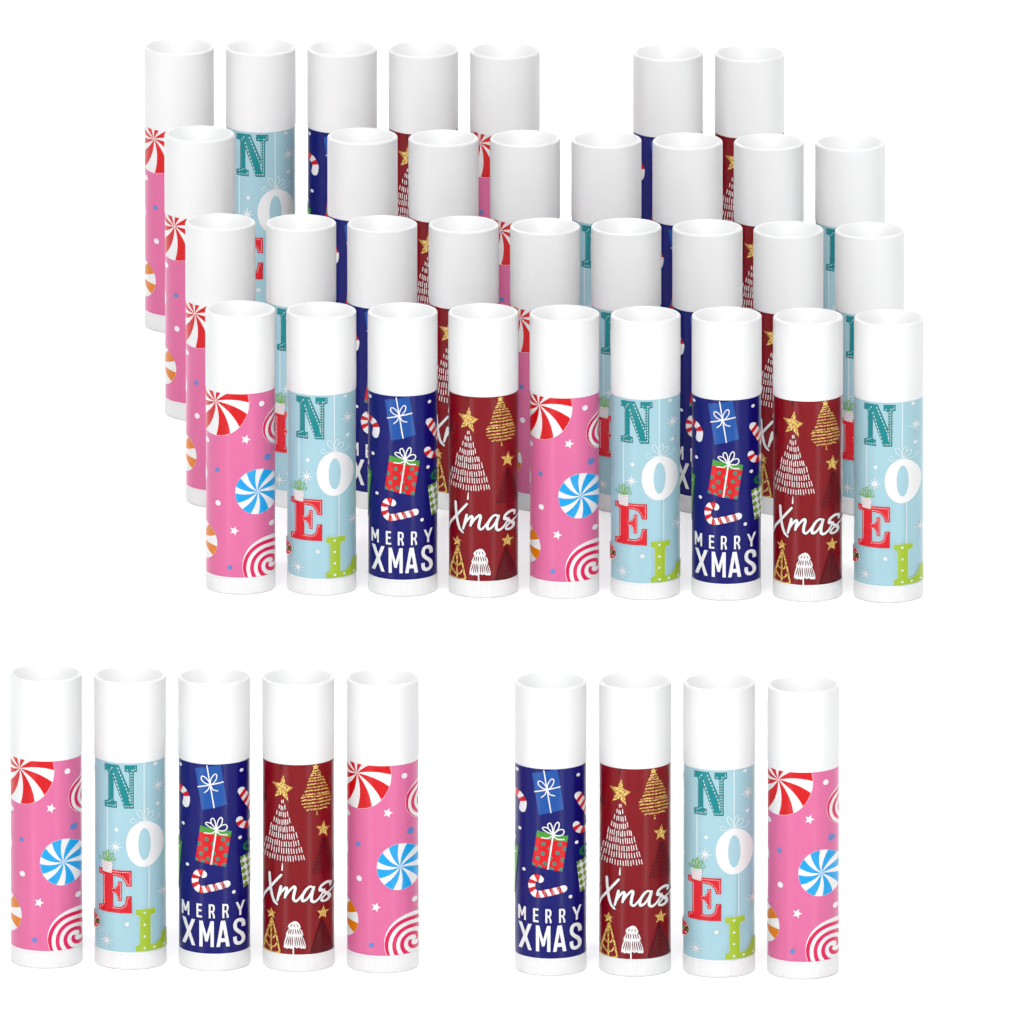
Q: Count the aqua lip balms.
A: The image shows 11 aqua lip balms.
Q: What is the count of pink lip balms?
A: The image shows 11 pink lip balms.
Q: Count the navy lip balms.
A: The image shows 10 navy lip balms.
